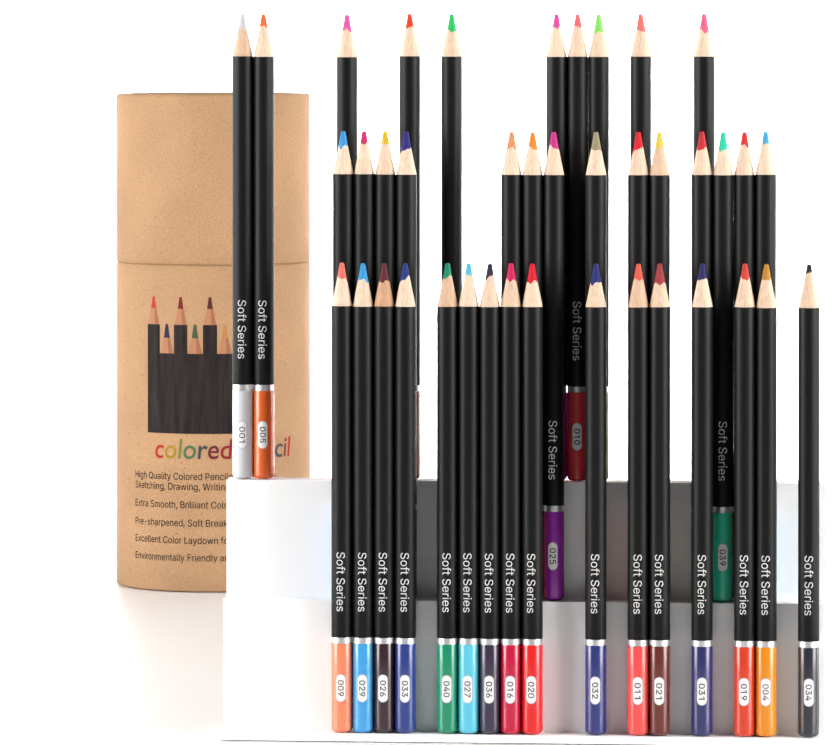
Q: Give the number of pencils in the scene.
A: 40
